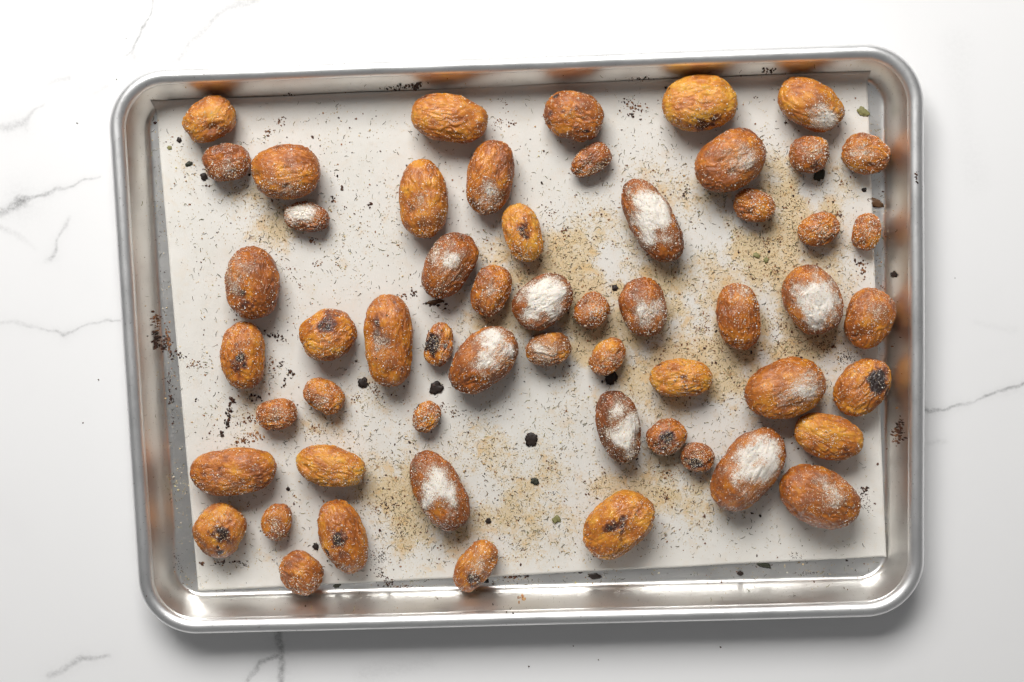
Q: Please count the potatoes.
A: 56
